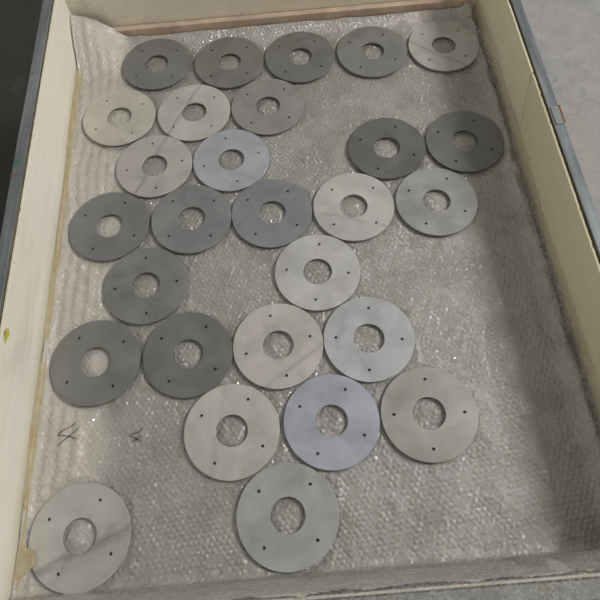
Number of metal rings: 28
